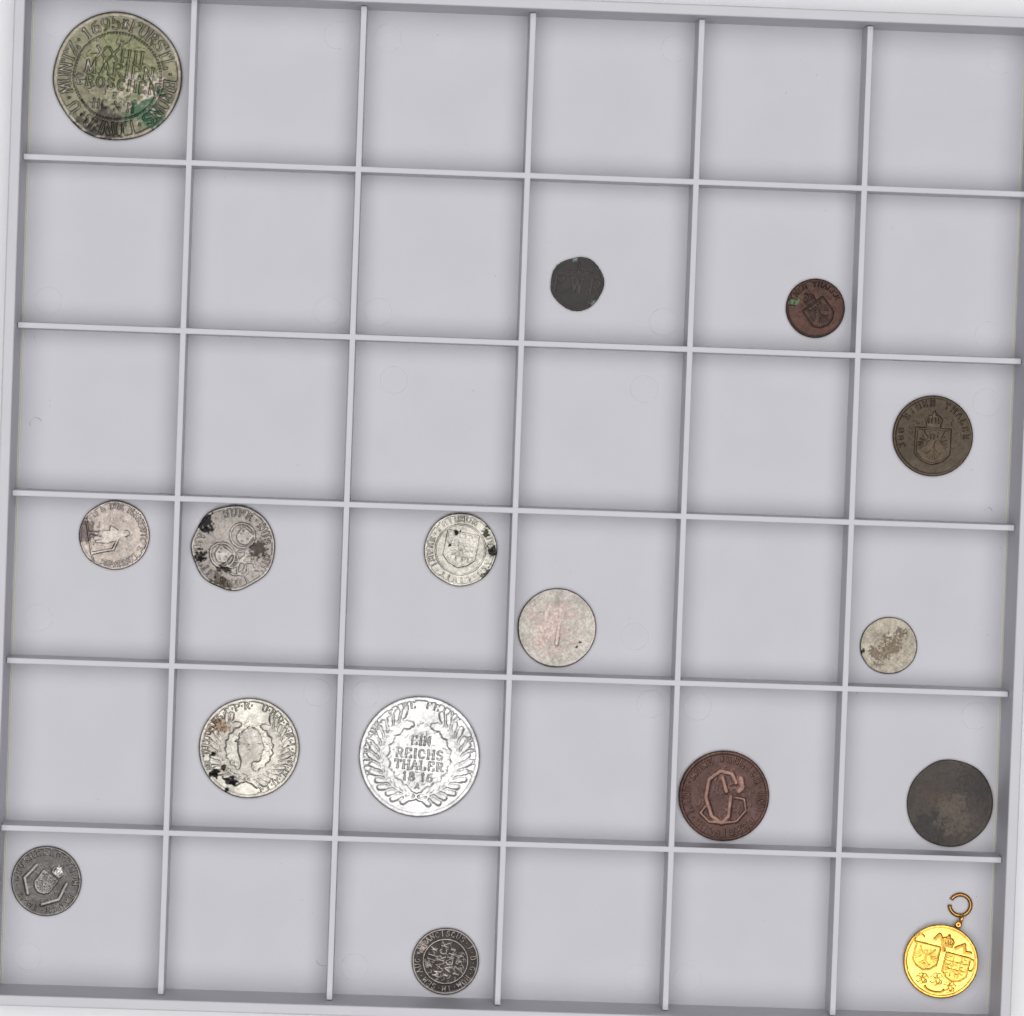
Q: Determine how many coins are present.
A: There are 15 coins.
